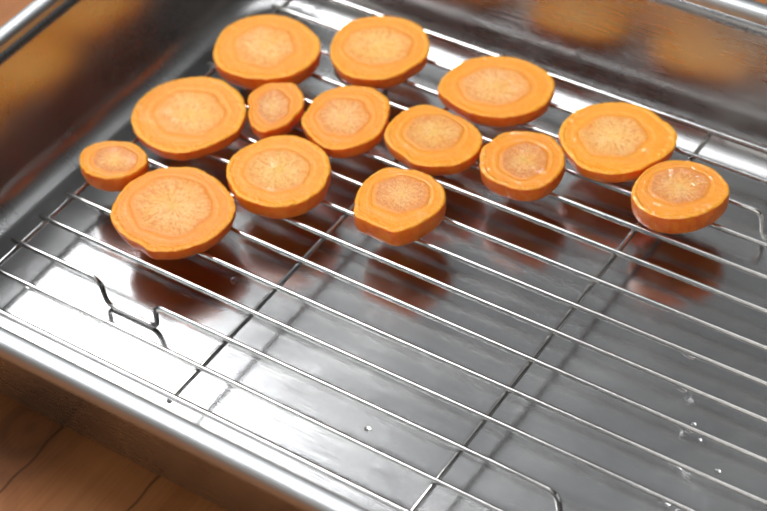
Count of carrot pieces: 14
